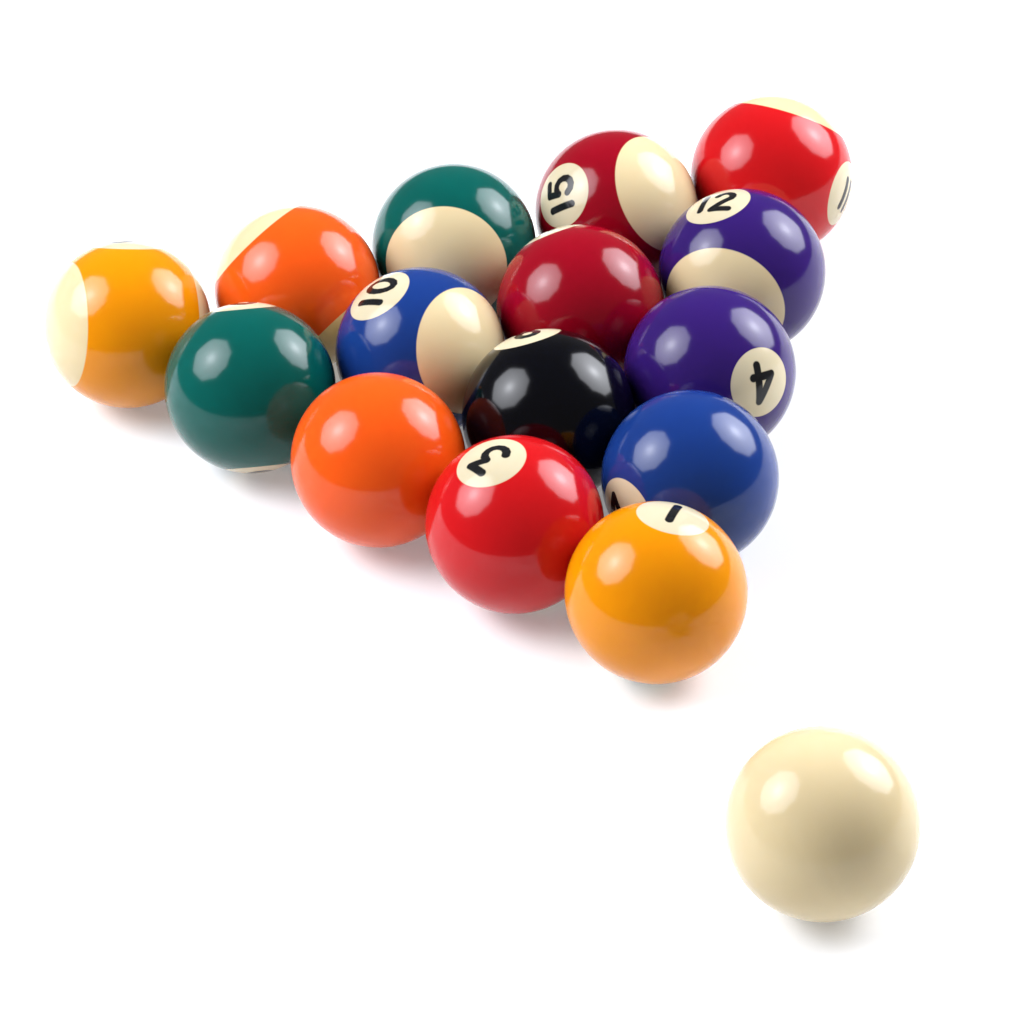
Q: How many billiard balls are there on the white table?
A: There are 16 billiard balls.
